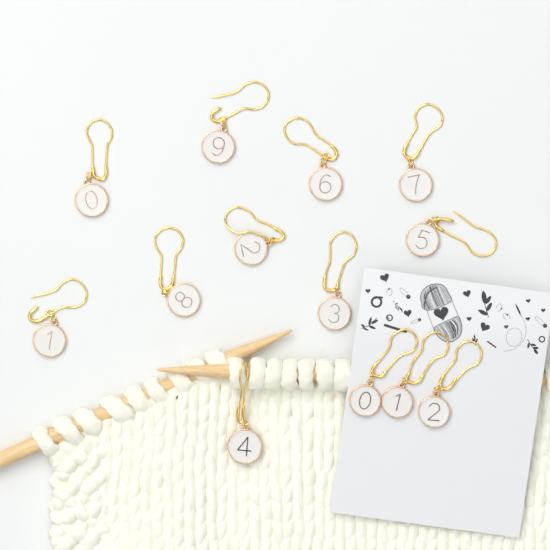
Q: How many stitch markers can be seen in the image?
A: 13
